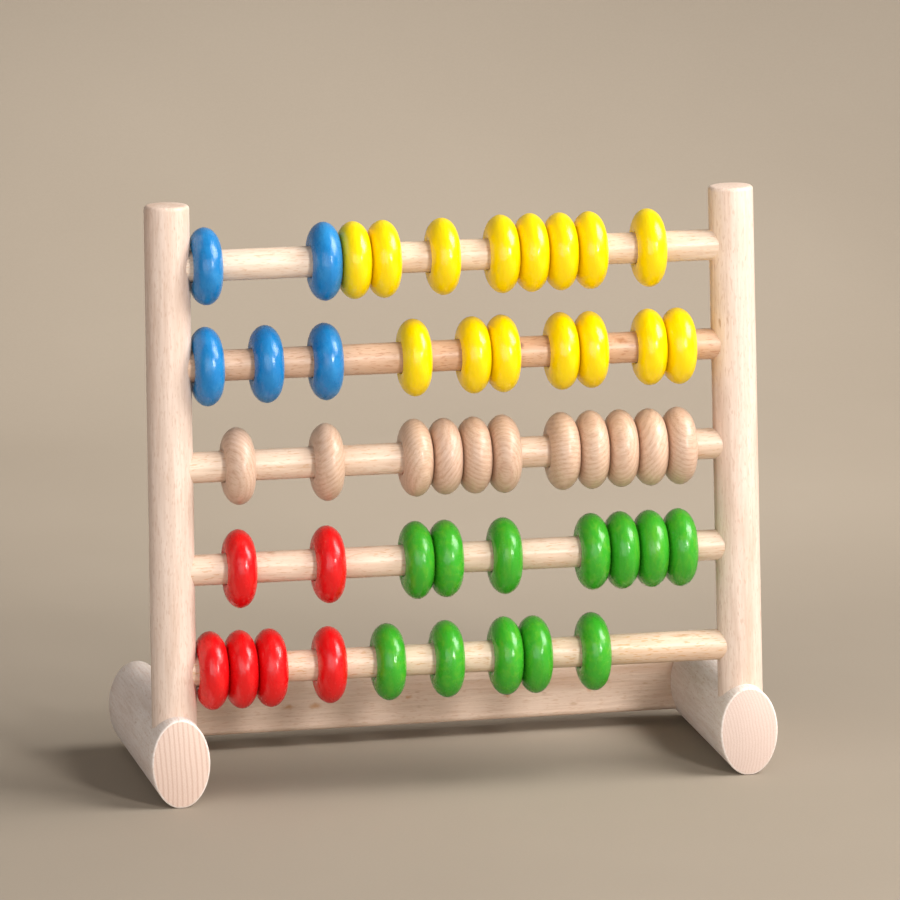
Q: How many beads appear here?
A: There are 49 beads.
